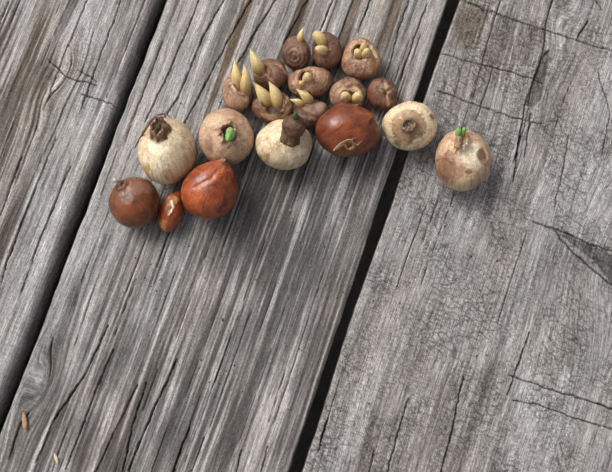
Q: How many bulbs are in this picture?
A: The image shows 19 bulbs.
